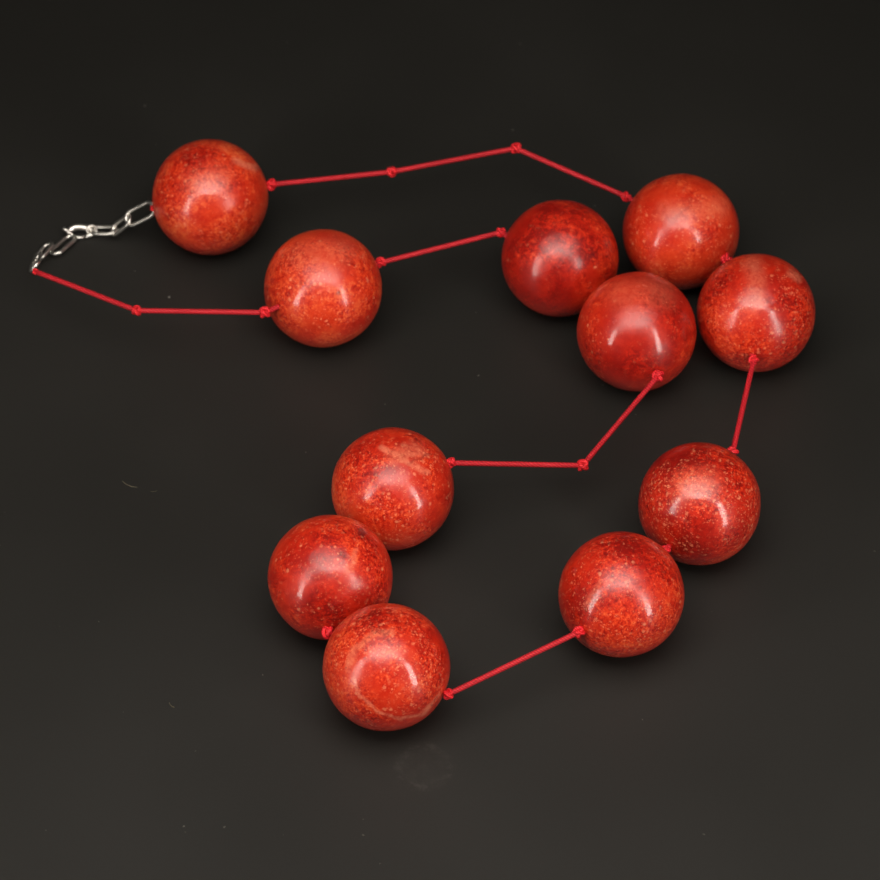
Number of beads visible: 11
